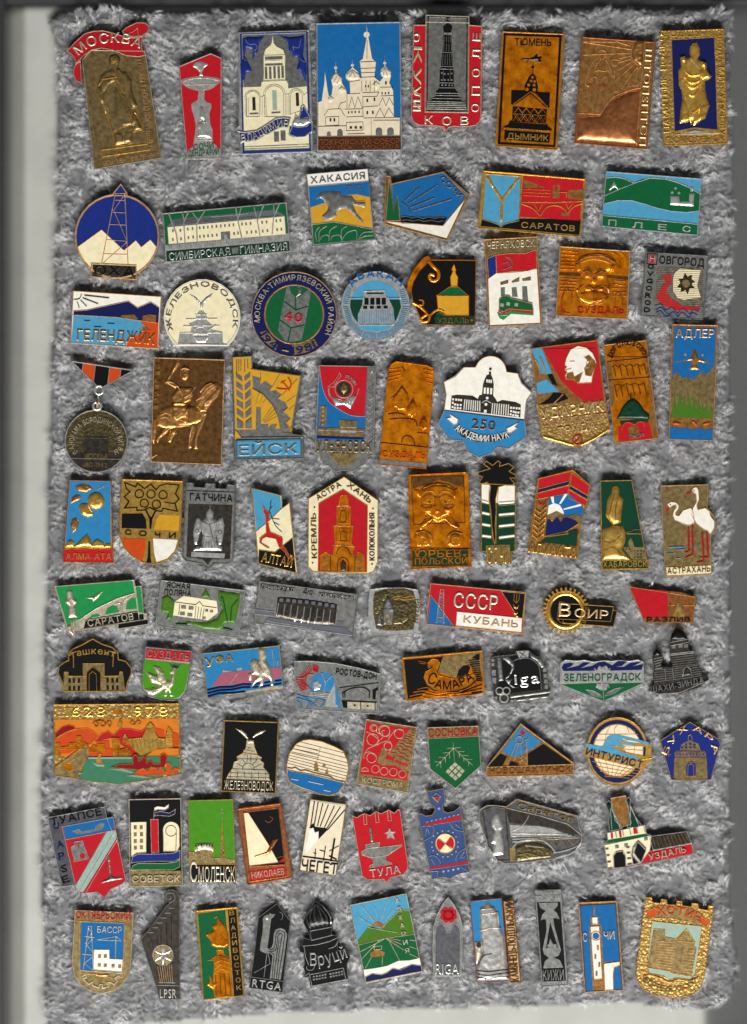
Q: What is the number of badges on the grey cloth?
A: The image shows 84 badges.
